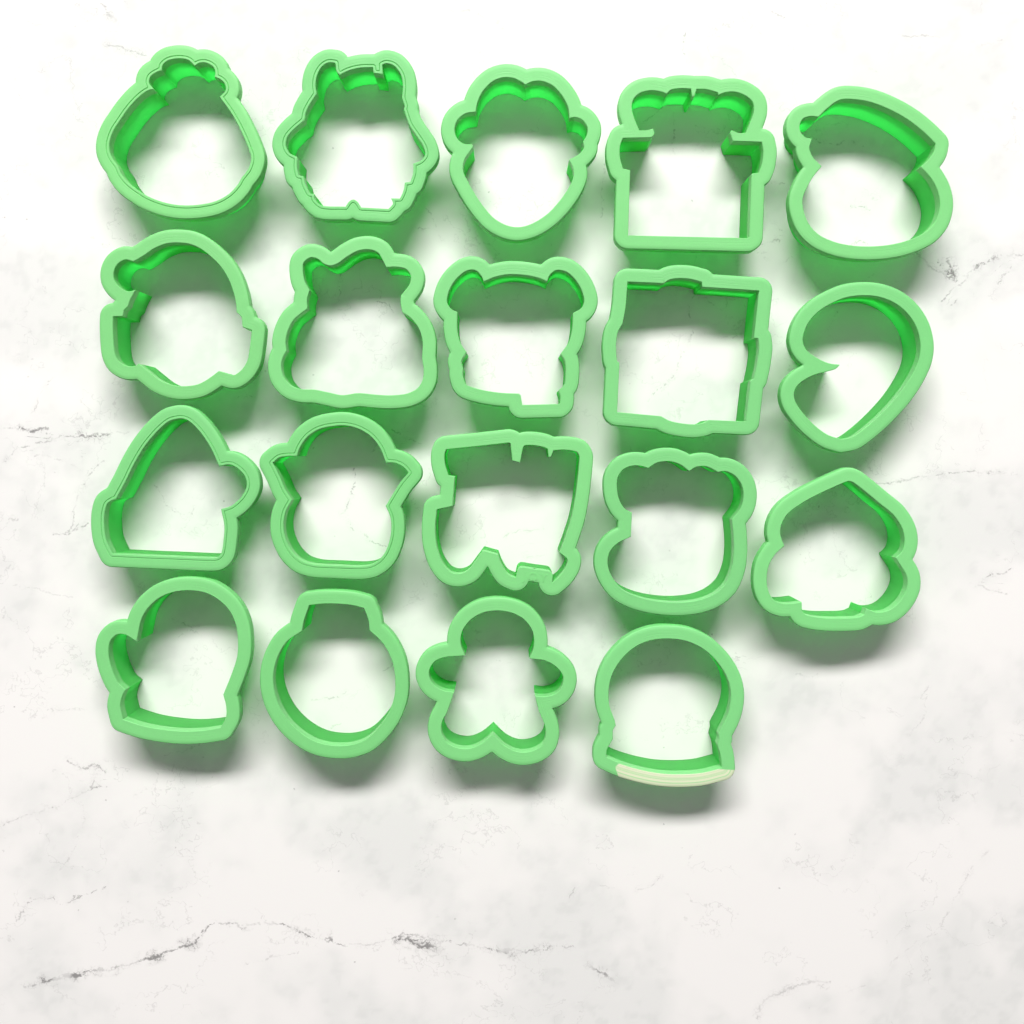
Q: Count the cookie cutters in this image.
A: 19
